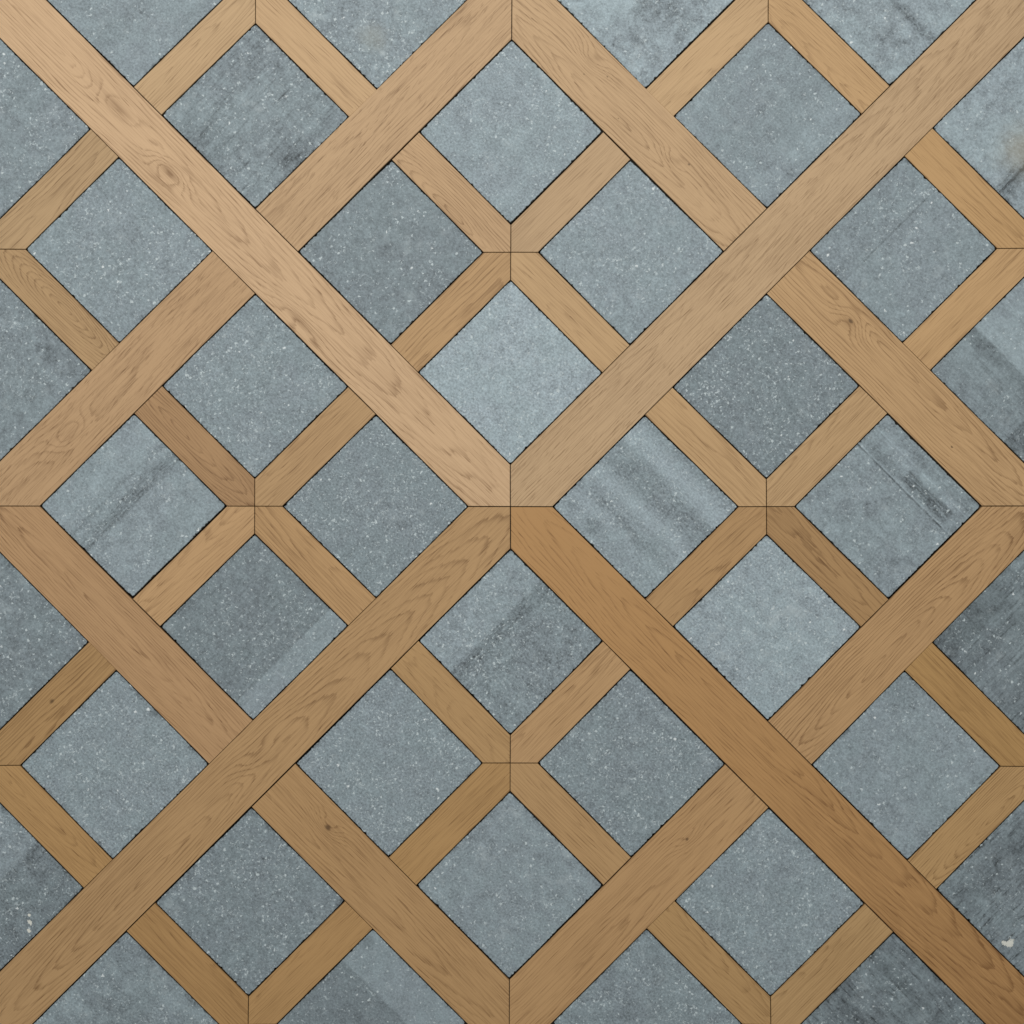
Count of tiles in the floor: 40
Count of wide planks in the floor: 12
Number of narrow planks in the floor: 32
